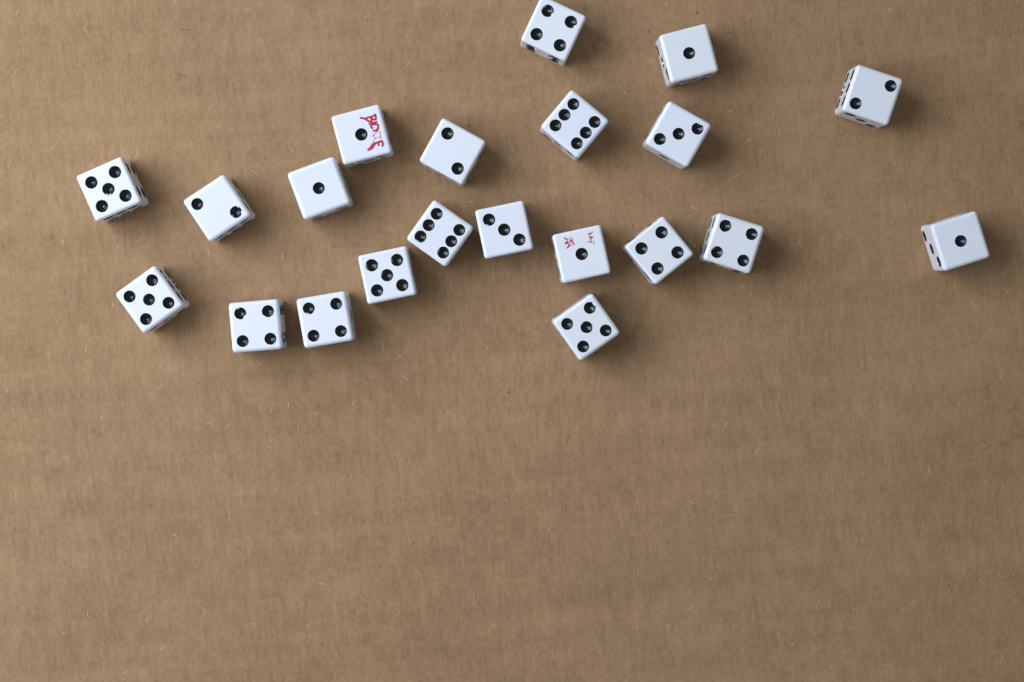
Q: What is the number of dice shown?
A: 21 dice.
